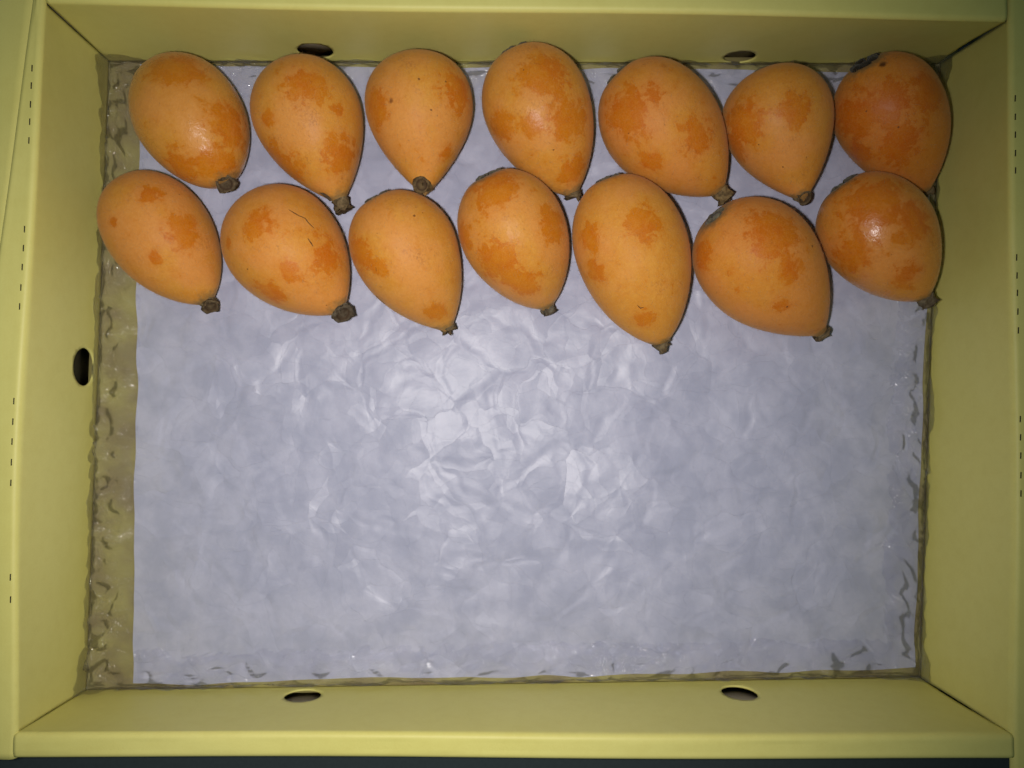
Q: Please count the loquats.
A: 14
